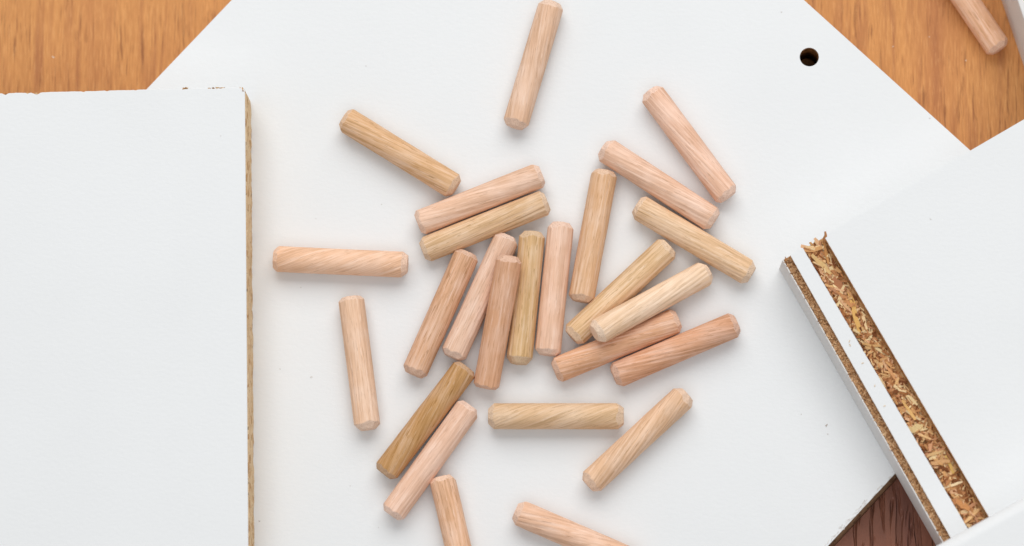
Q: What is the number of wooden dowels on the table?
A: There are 26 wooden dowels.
